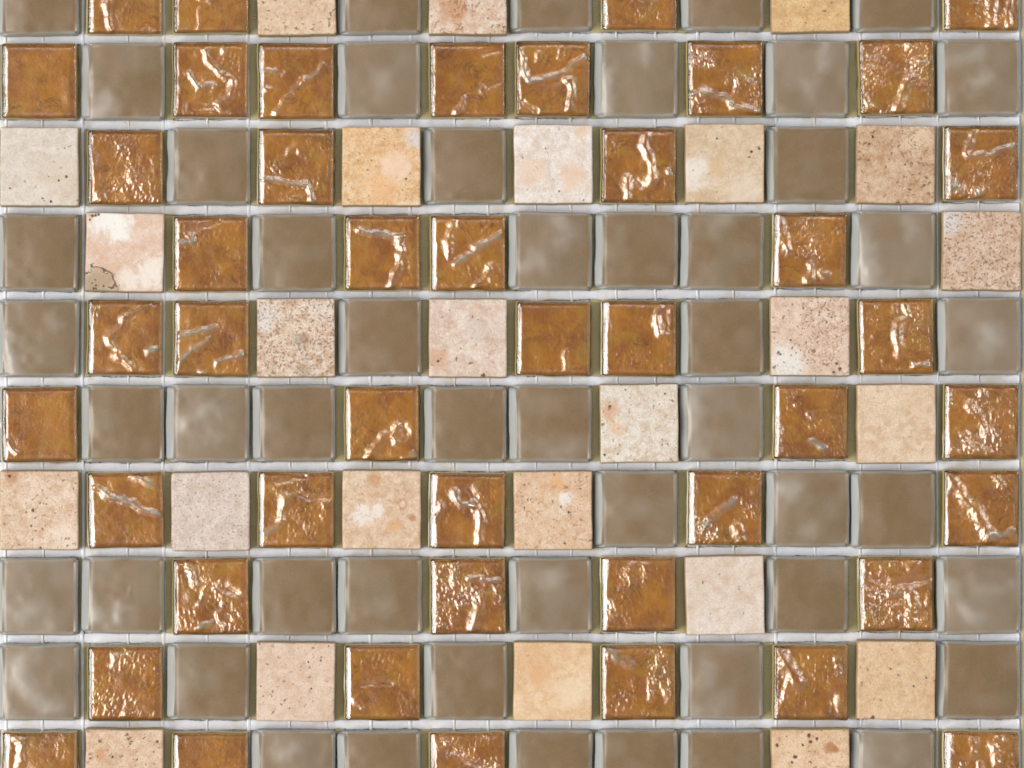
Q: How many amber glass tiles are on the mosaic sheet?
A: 45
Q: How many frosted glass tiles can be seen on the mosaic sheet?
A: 50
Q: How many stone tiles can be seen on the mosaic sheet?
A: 25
